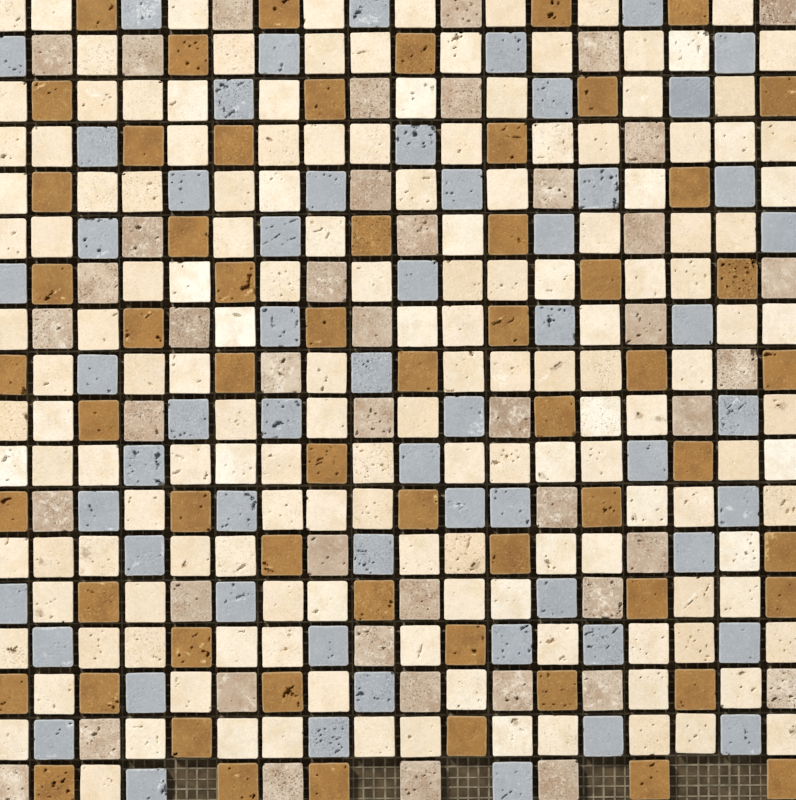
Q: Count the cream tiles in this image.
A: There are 155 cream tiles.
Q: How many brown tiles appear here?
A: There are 59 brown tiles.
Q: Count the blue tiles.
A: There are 59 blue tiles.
